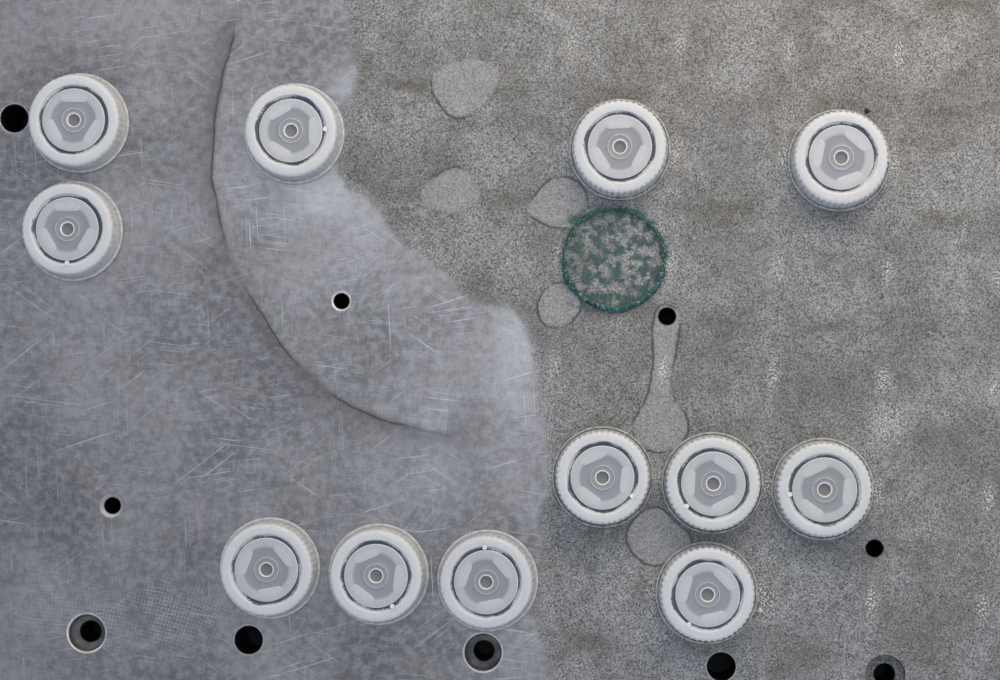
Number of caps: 12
